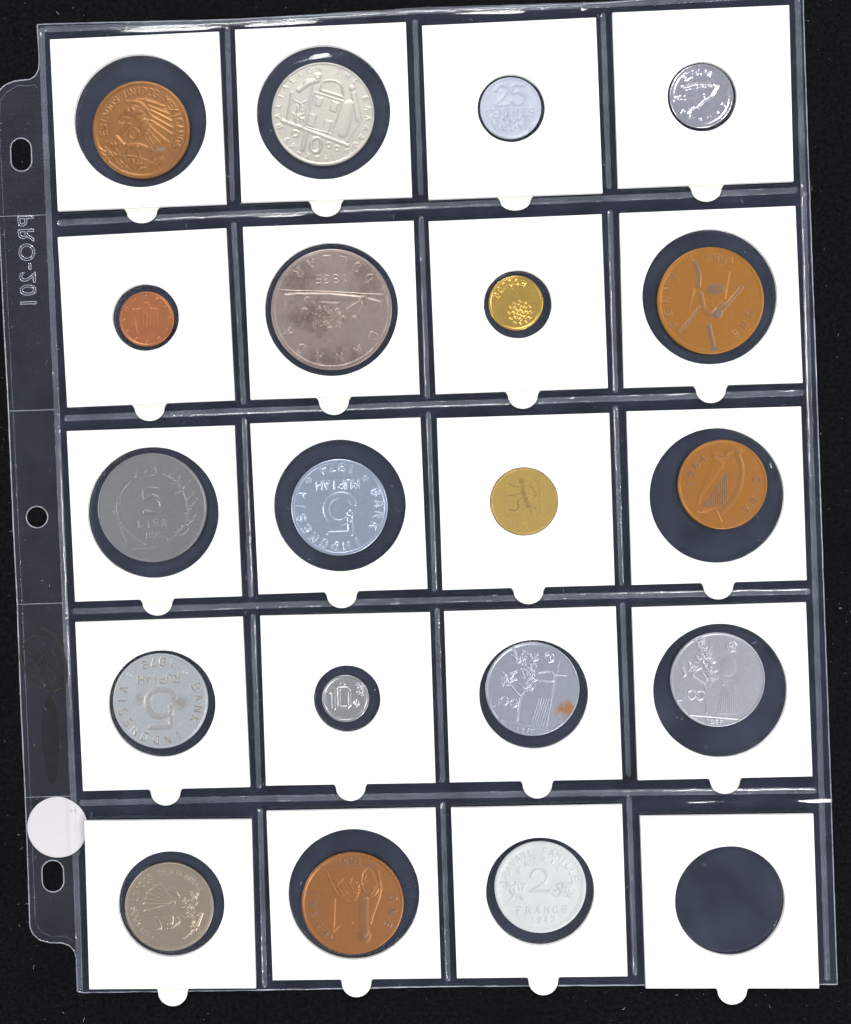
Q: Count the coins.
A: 19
